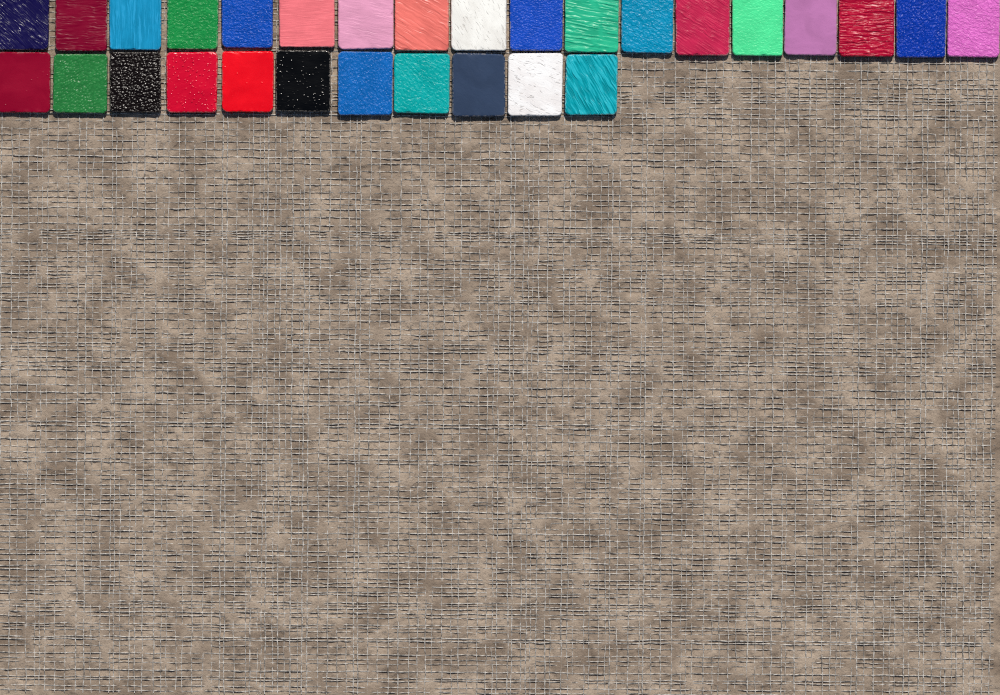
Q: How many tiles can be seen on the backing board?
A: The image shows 29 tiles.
